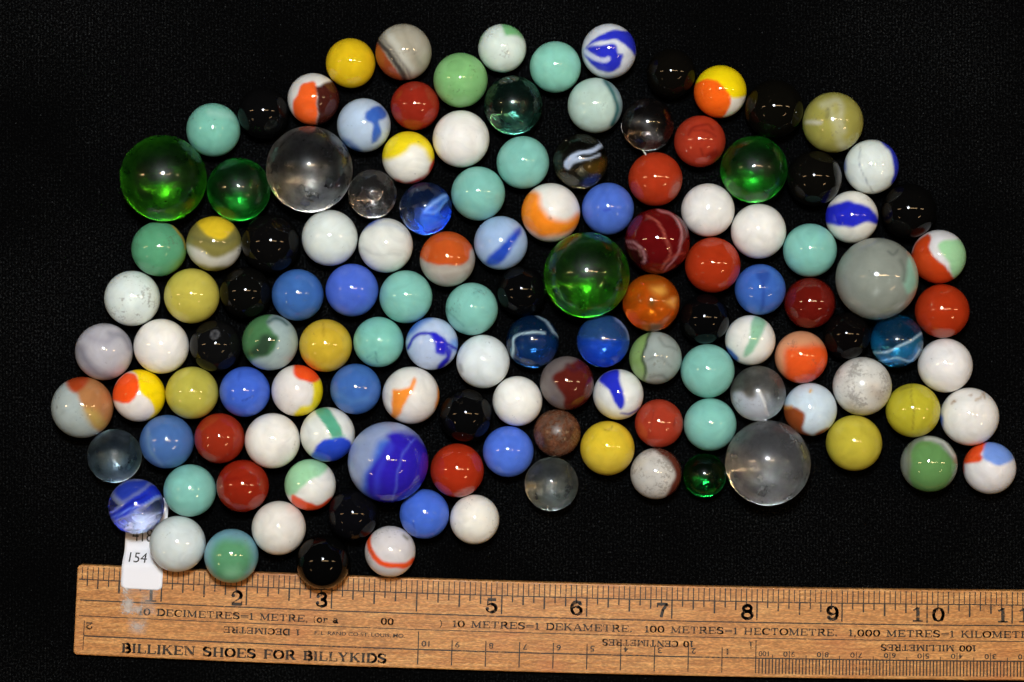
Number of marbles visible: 129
